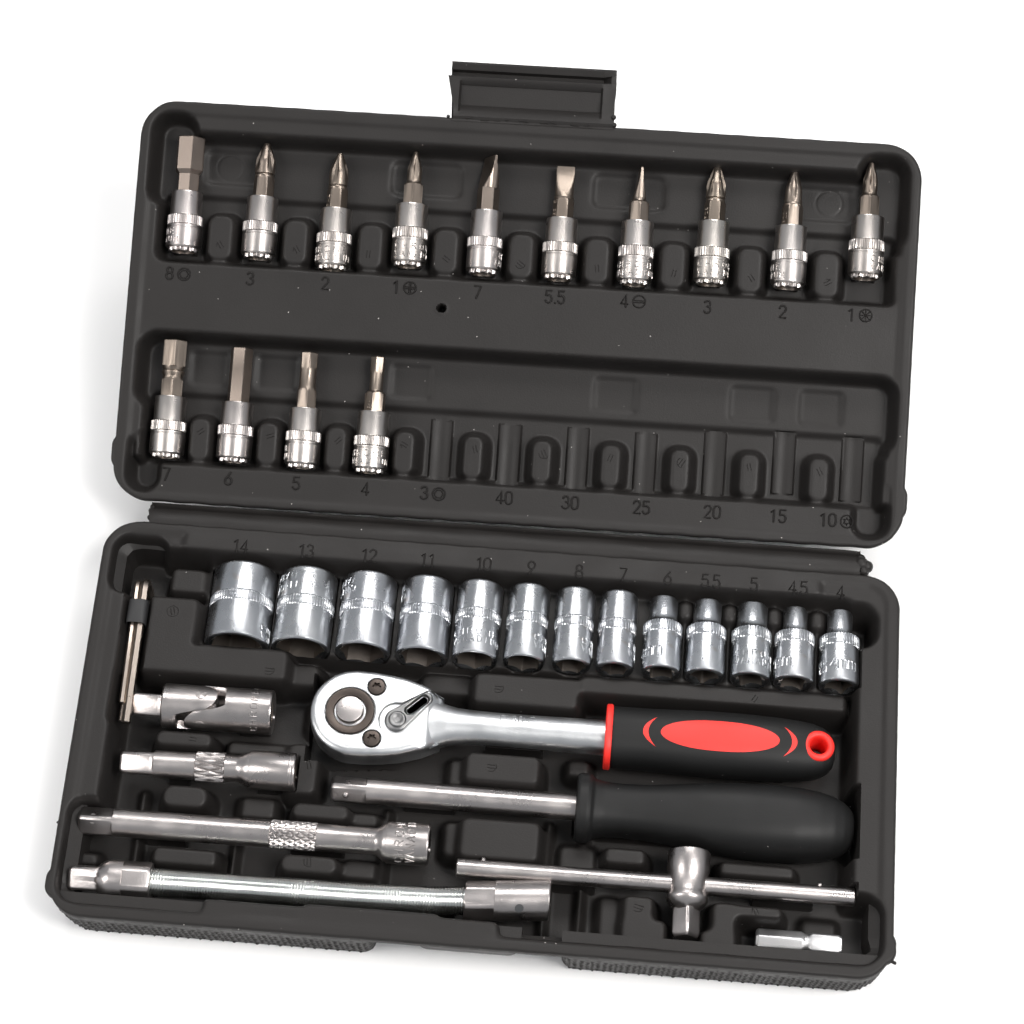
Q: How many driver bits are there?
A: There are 14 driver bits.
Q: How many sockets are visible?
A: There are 13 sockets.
